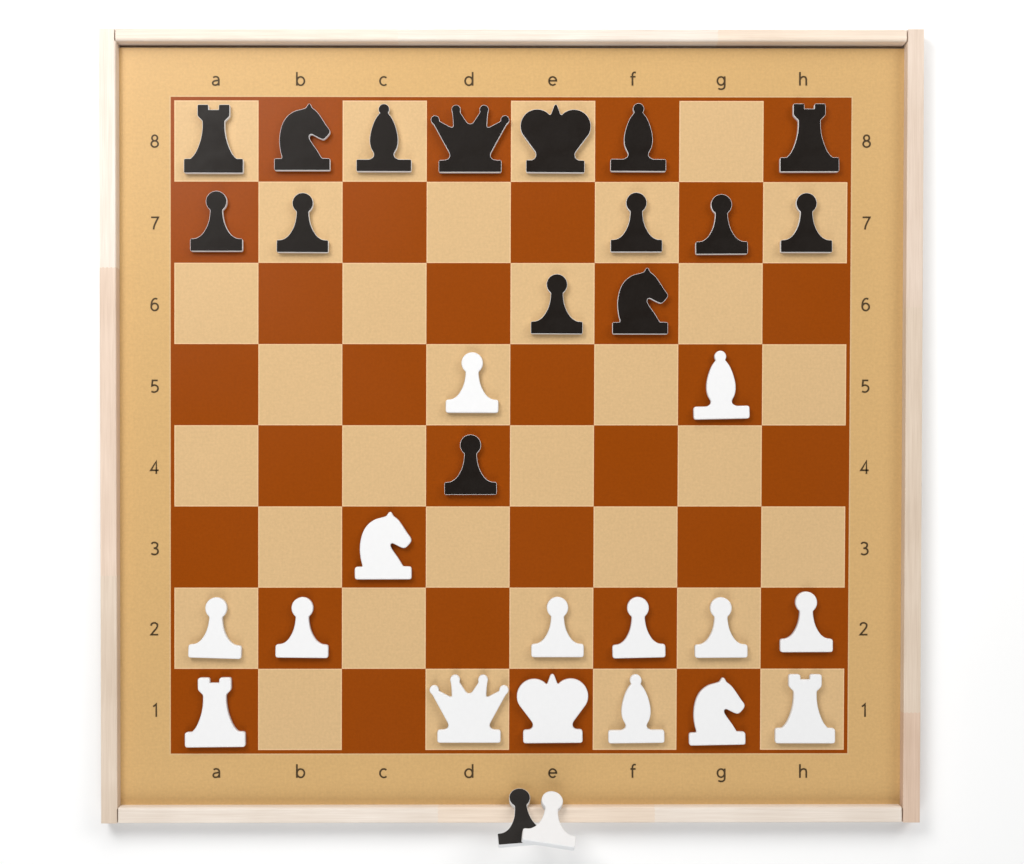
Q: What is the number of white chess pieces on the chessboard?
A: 16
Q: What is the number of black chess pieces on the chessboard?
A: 16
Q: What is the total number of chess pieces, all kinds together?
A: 32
